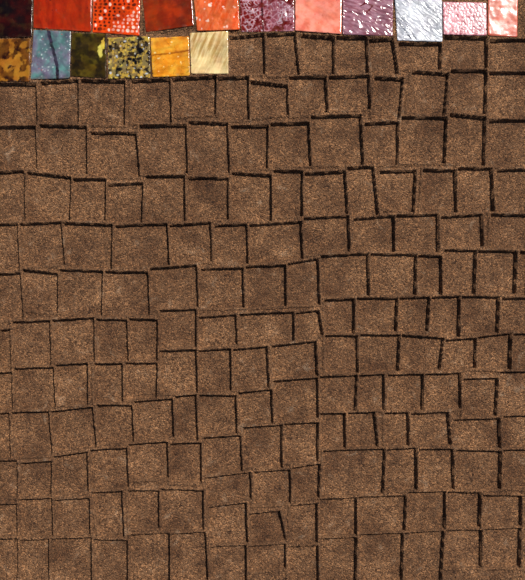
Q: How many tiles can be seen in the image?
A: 17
